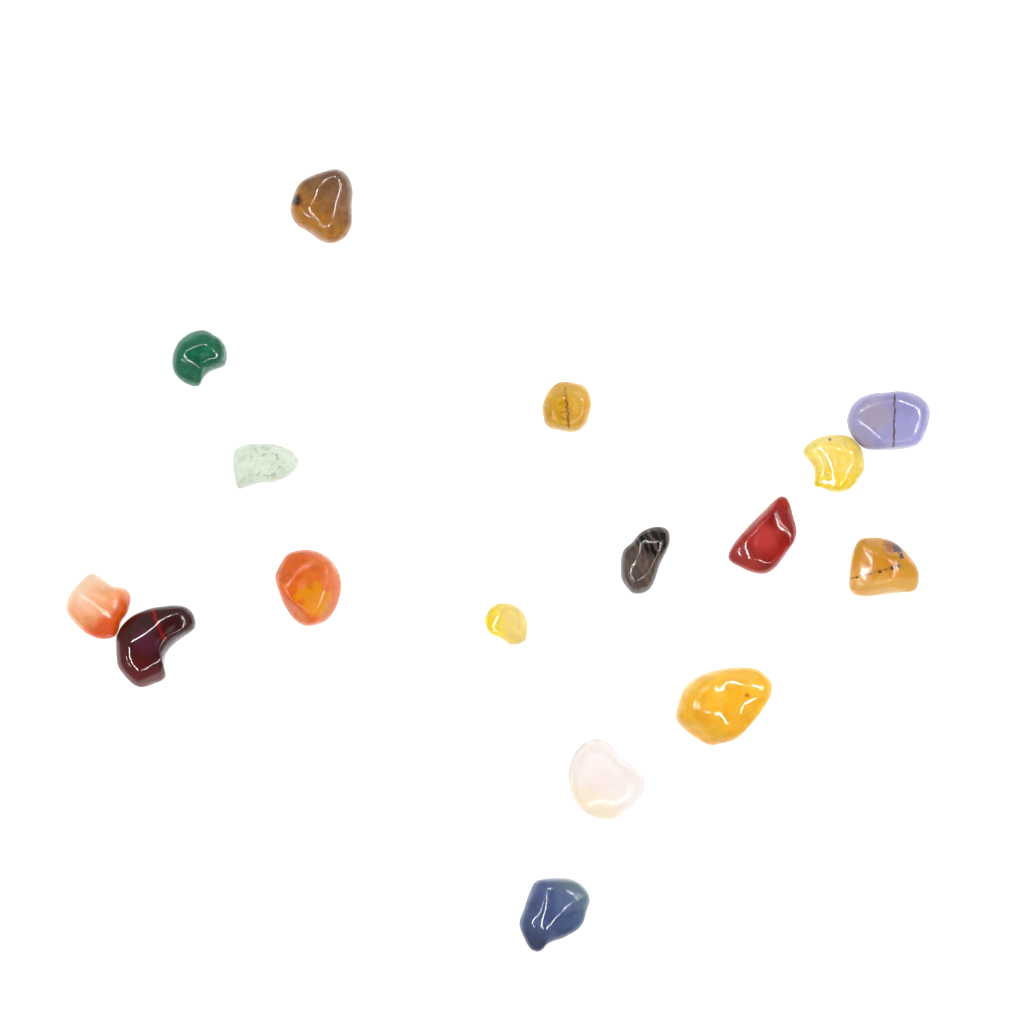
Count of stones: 16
